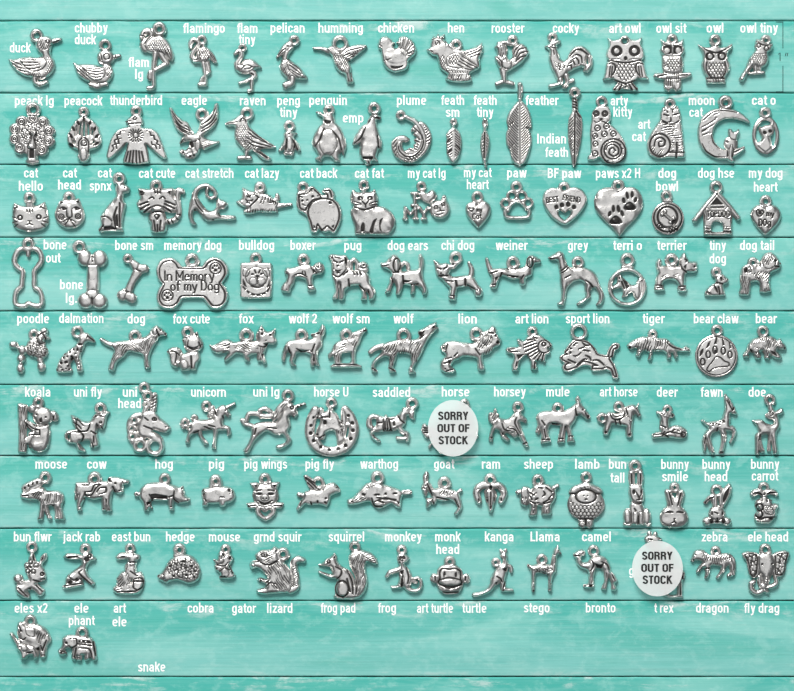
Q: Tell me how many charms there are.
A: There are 123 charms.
